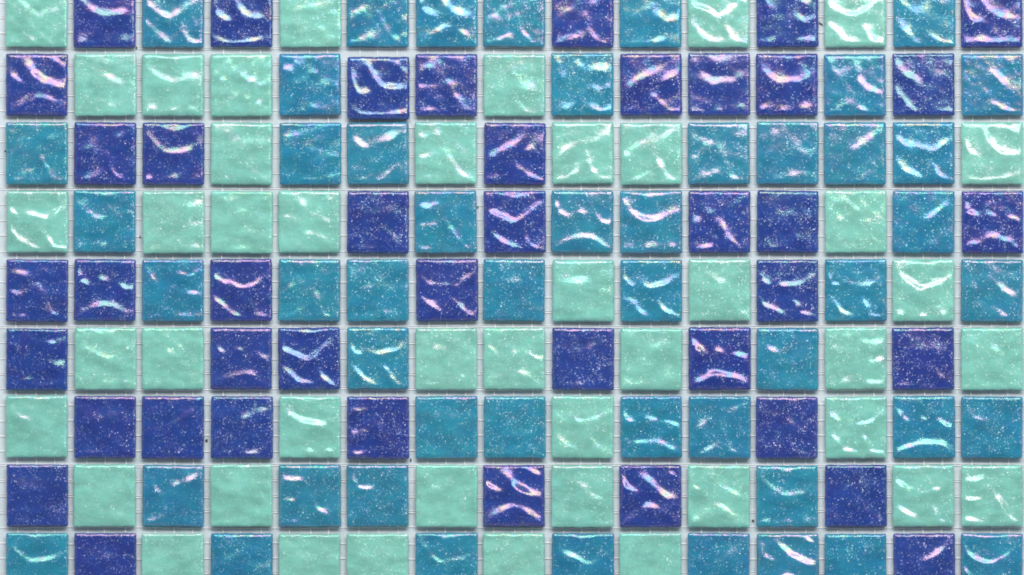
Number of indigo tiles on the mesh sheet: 42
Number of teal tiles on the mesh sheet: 49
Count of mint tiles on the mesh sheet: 44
